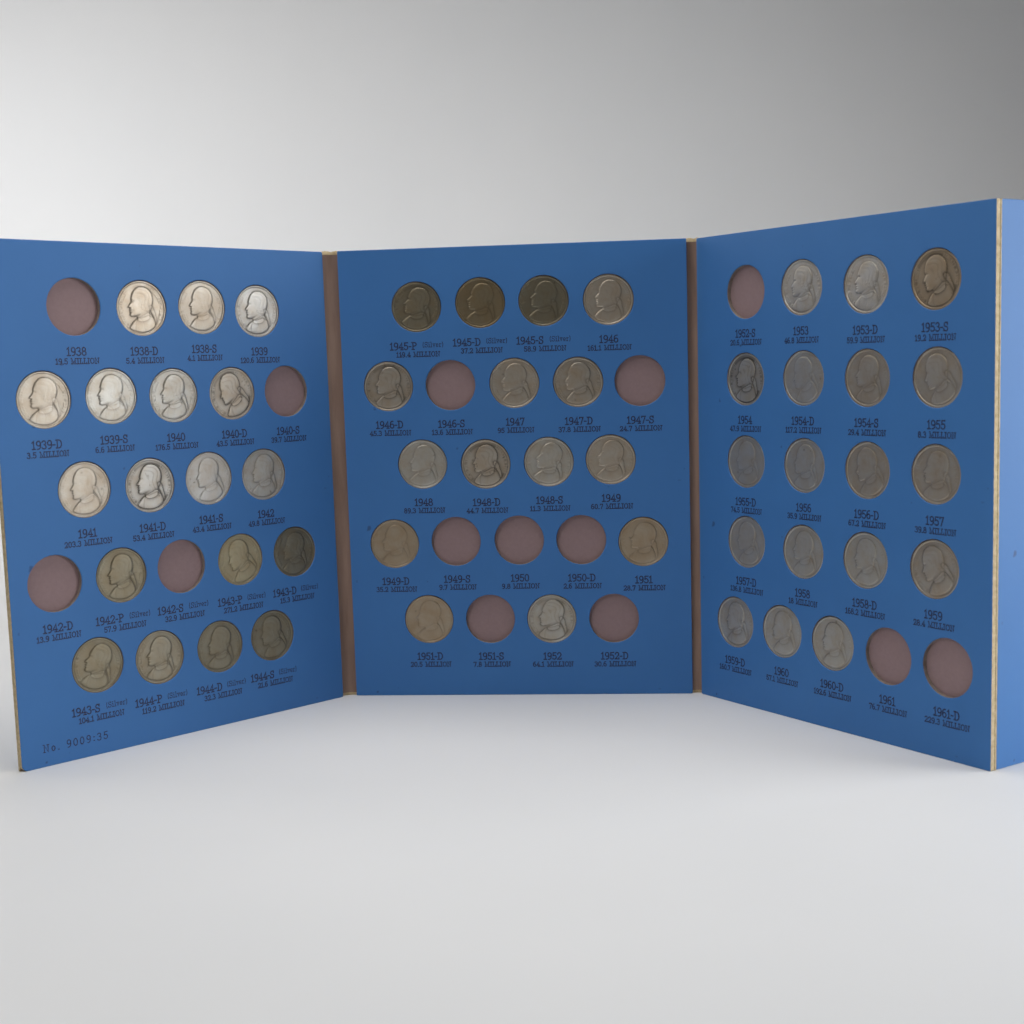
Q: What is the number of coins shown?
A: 51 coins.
